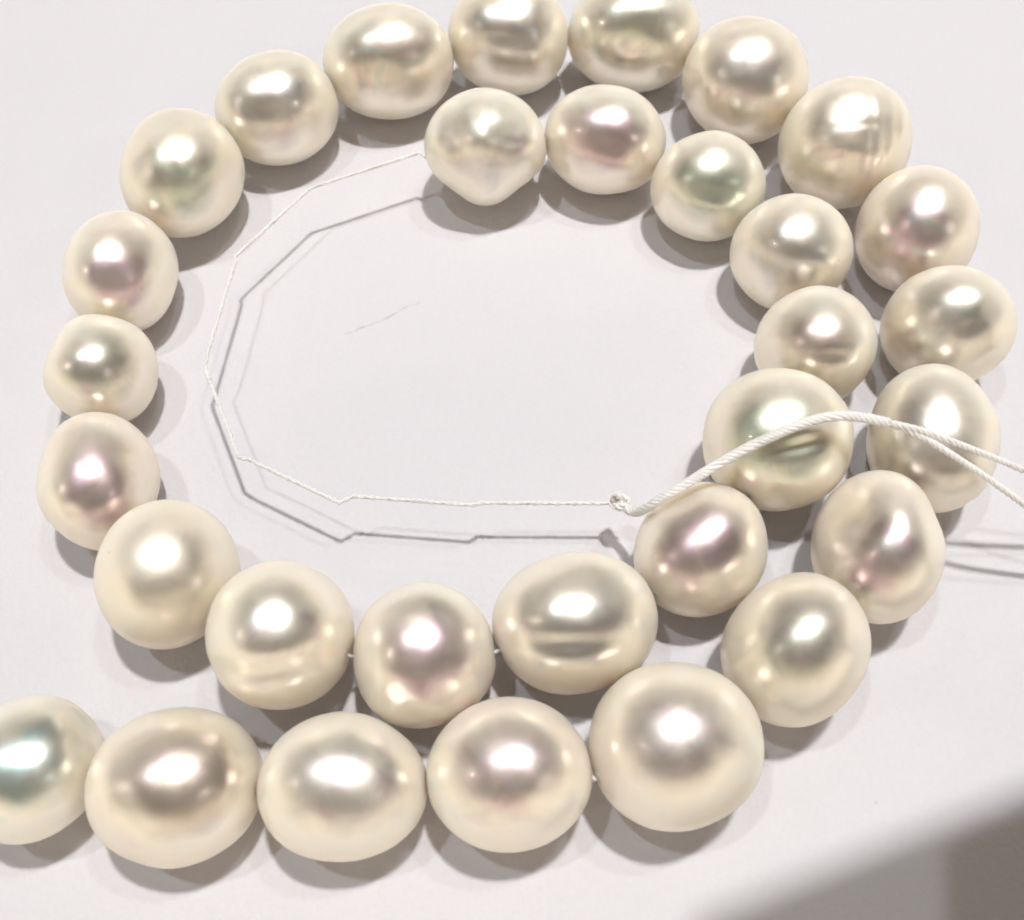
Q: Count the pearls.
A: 31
